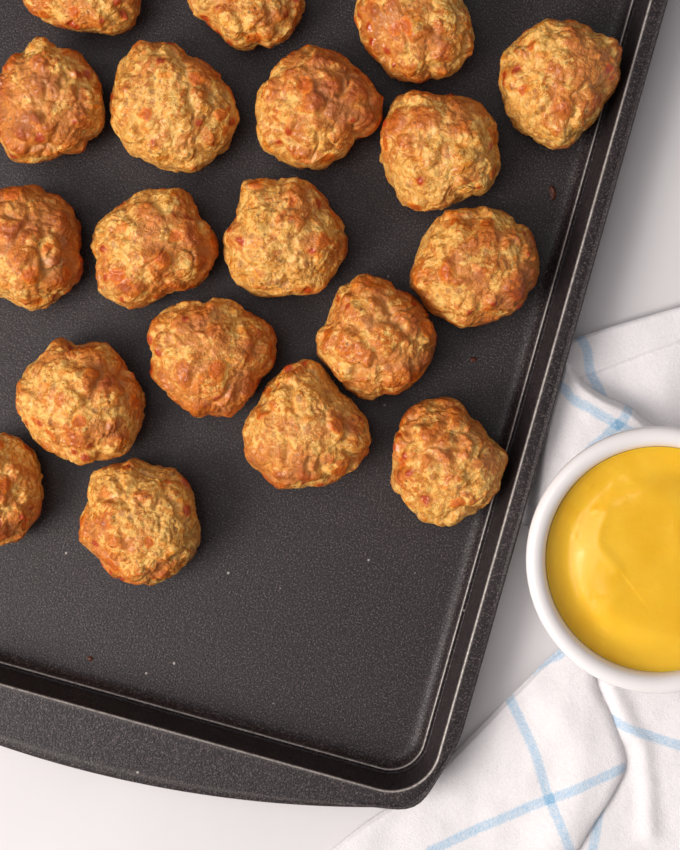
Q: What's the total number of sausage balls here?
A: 19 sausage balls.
